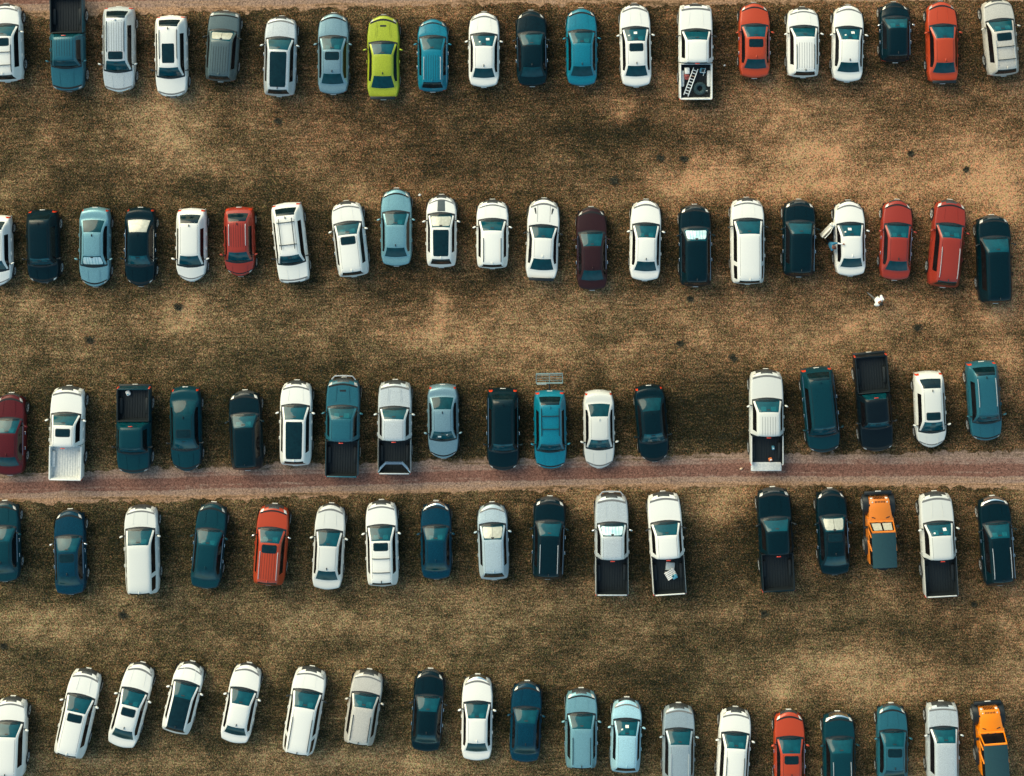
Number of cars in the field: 83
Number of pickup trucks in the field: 12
